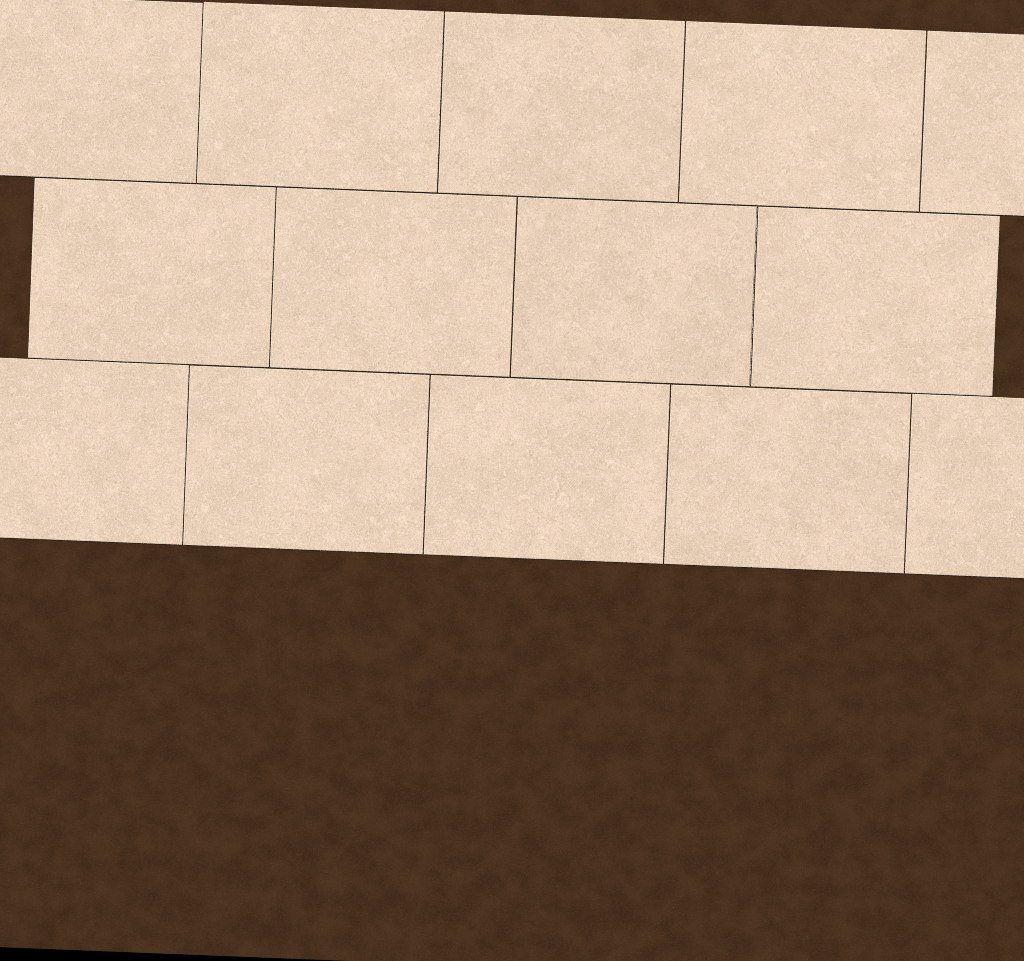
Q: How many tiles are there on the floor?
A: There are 14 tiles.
